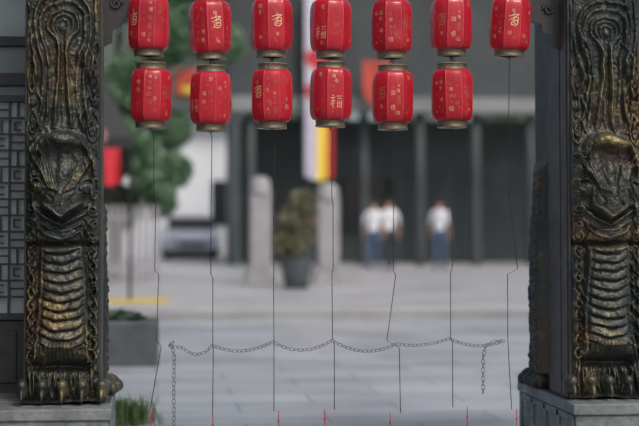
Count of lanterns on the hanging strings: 13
